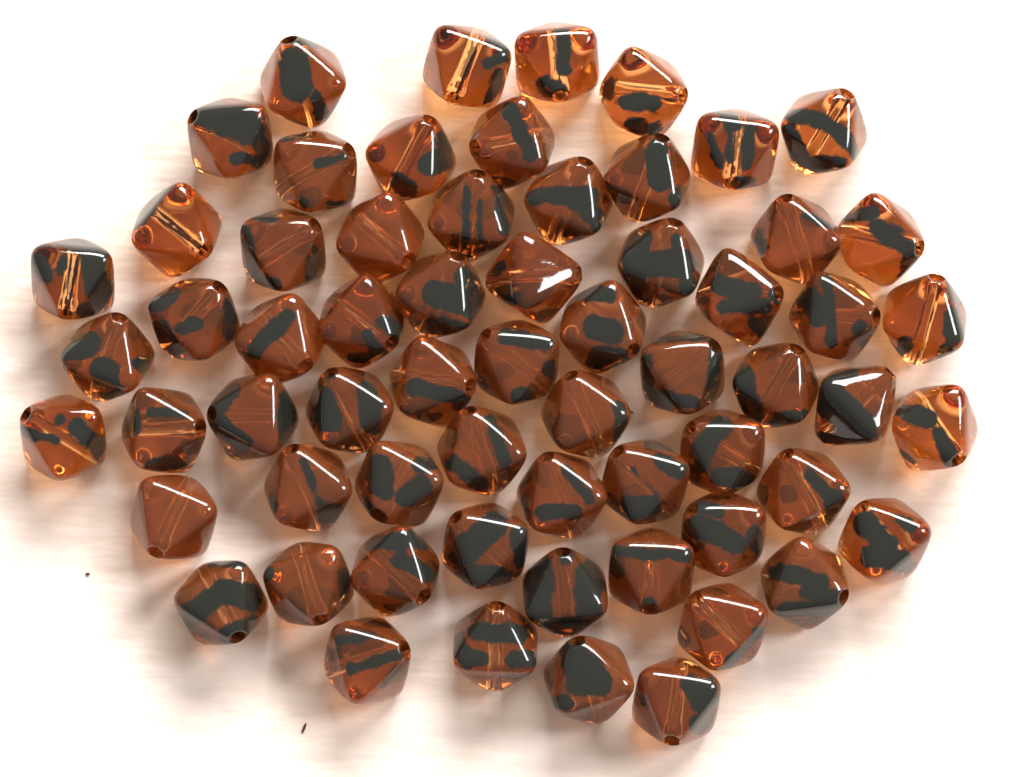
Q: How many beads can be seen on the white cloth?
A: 63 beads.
